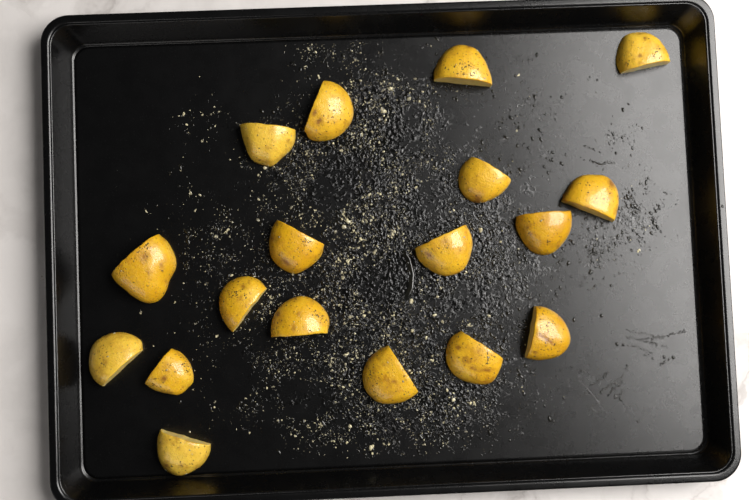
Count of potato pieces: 18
